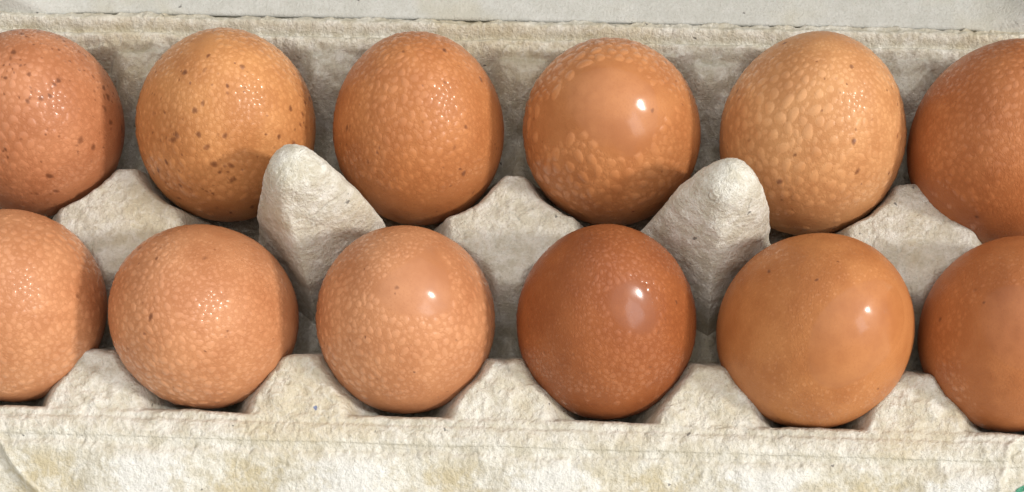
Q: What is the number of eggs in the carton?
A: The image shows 12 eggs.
